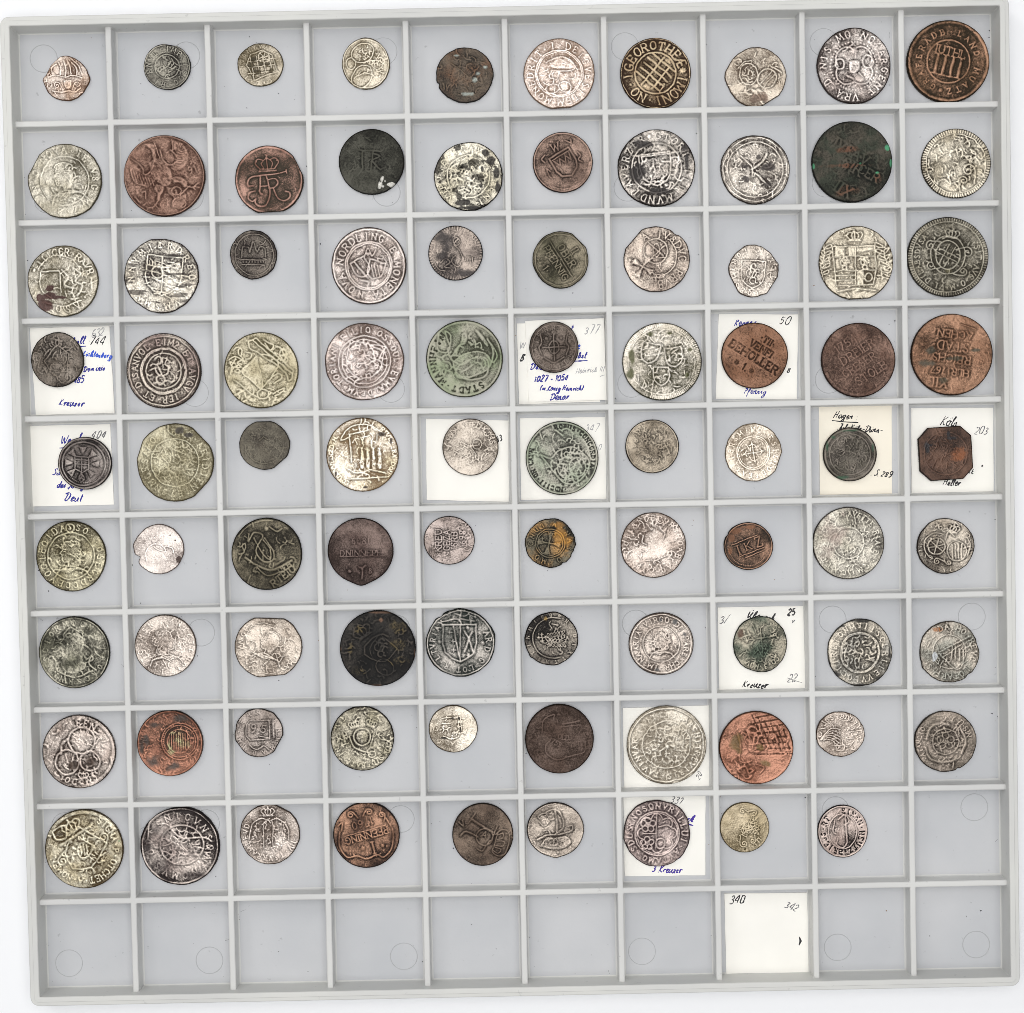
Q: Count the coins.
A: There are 89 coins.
